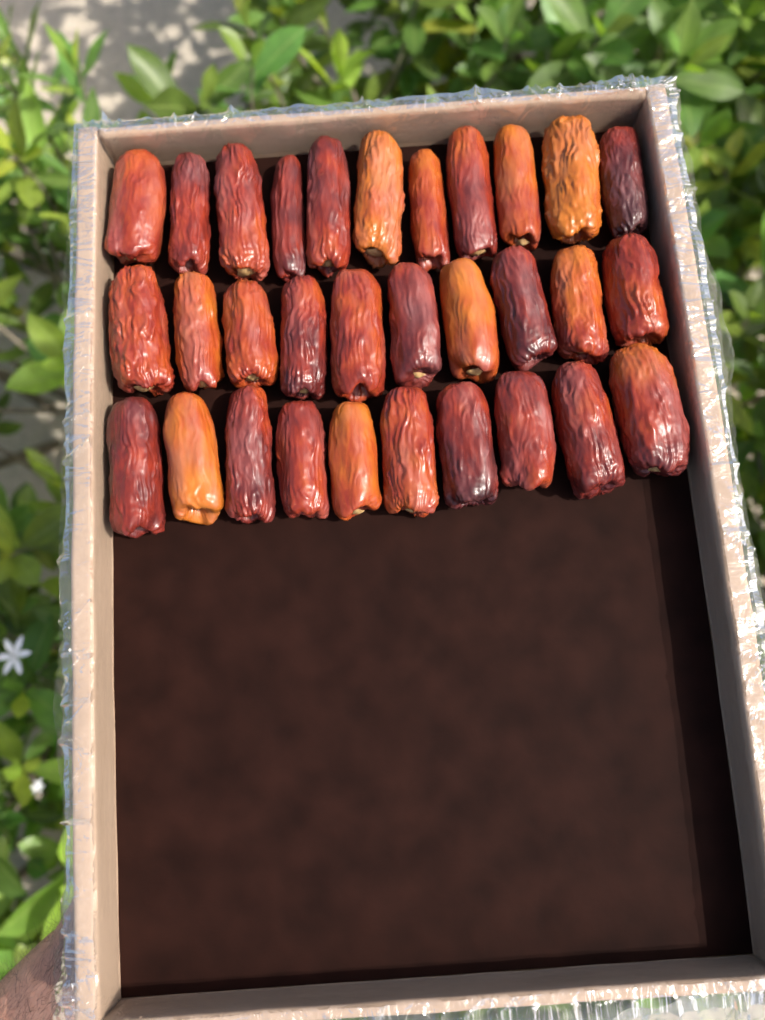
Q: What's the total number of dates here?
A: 31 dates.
